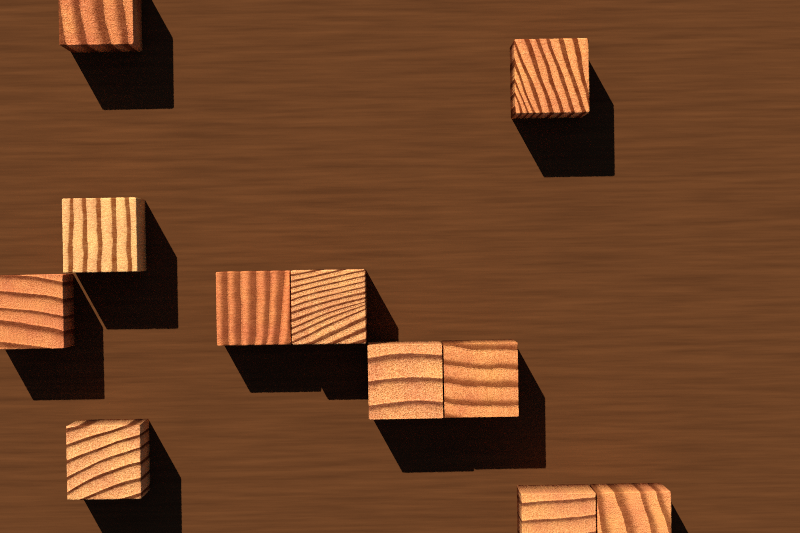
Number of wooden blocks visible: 11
